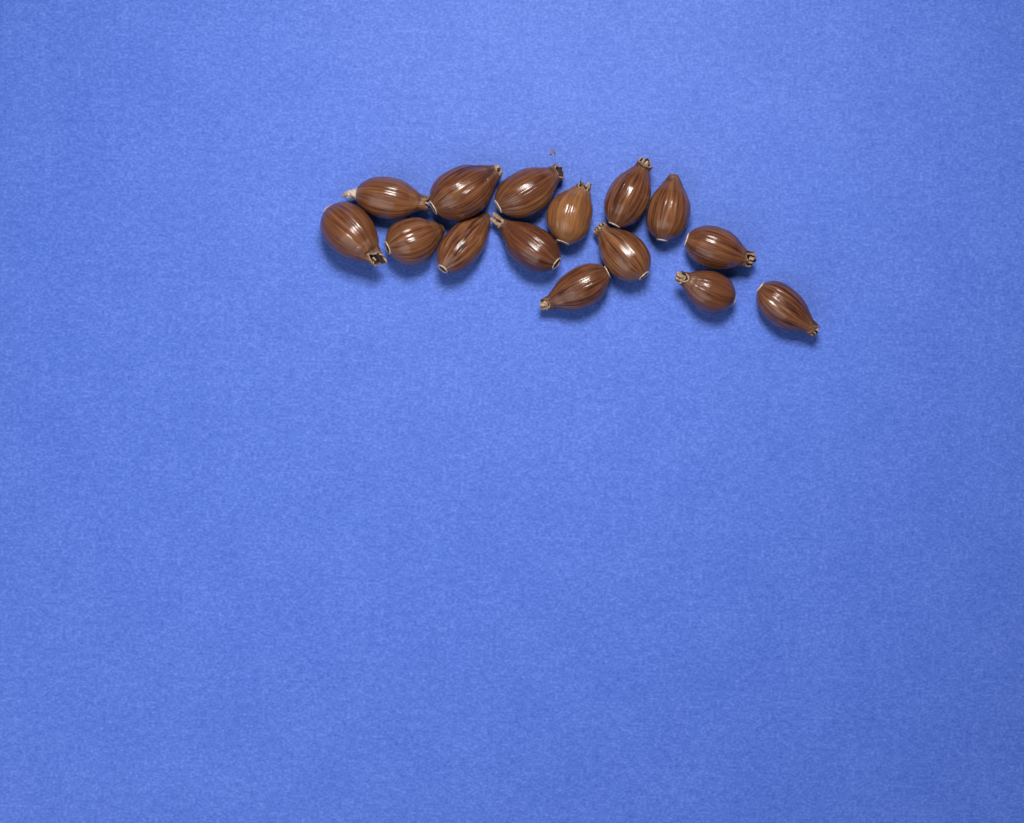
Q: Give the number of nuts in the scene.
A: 15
